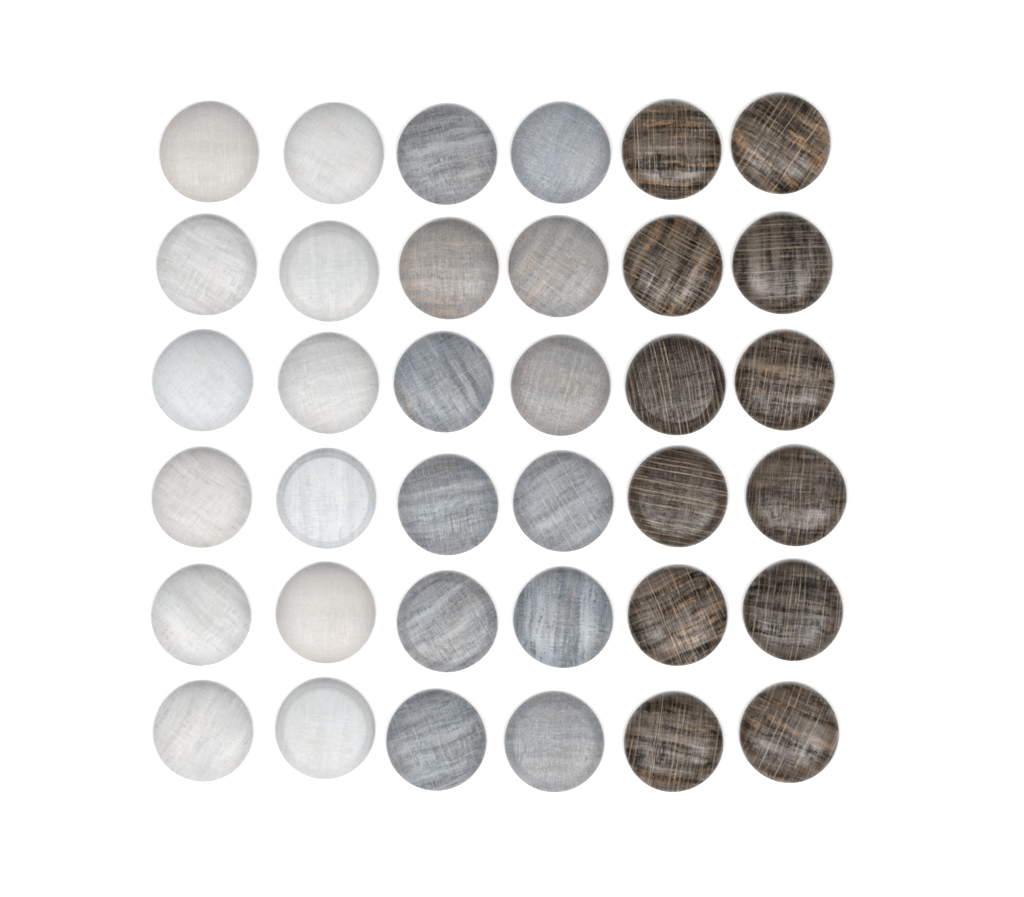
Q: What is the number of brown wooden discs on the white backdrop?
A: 12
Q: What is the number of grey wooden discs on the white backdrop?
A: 12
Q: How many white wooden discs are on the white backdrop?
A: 12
